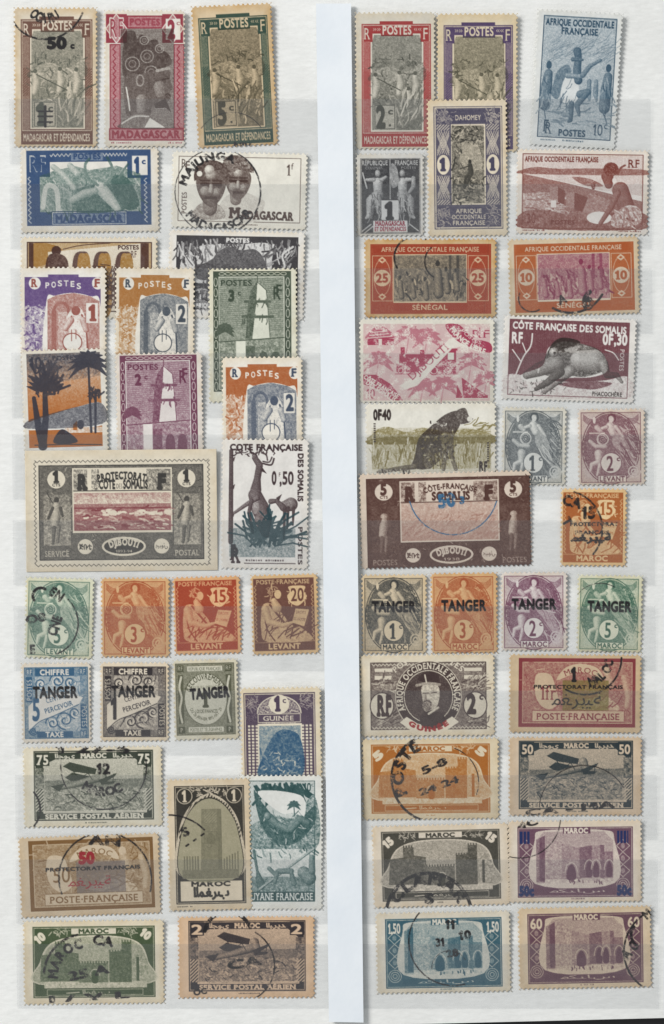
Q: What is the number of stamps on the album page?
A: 56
